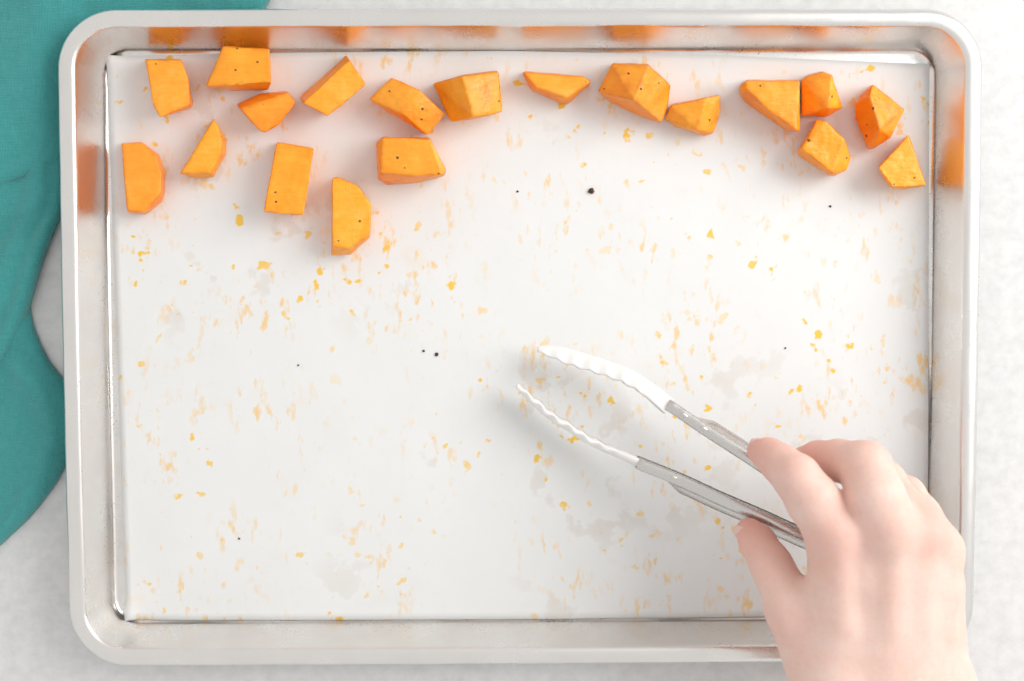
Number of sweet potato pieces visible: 19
